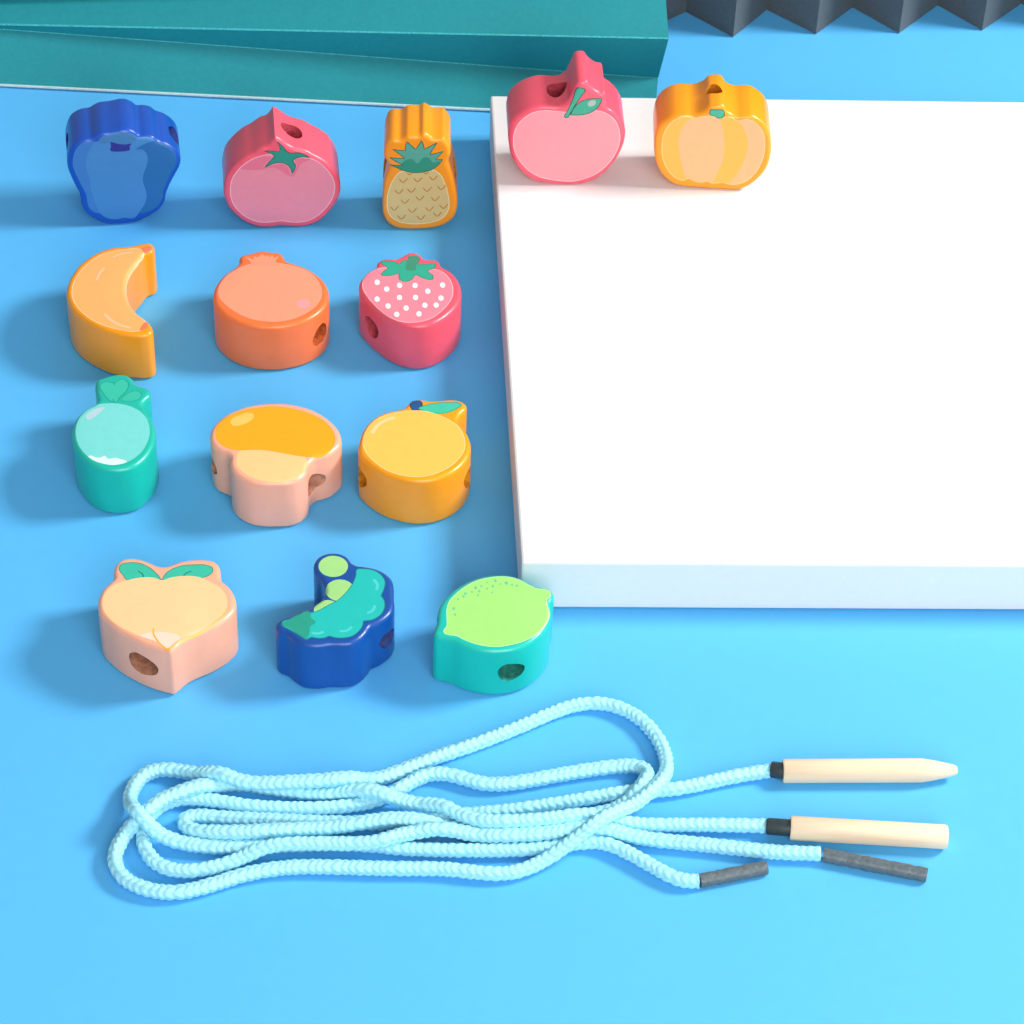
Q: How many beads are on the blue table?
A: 14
